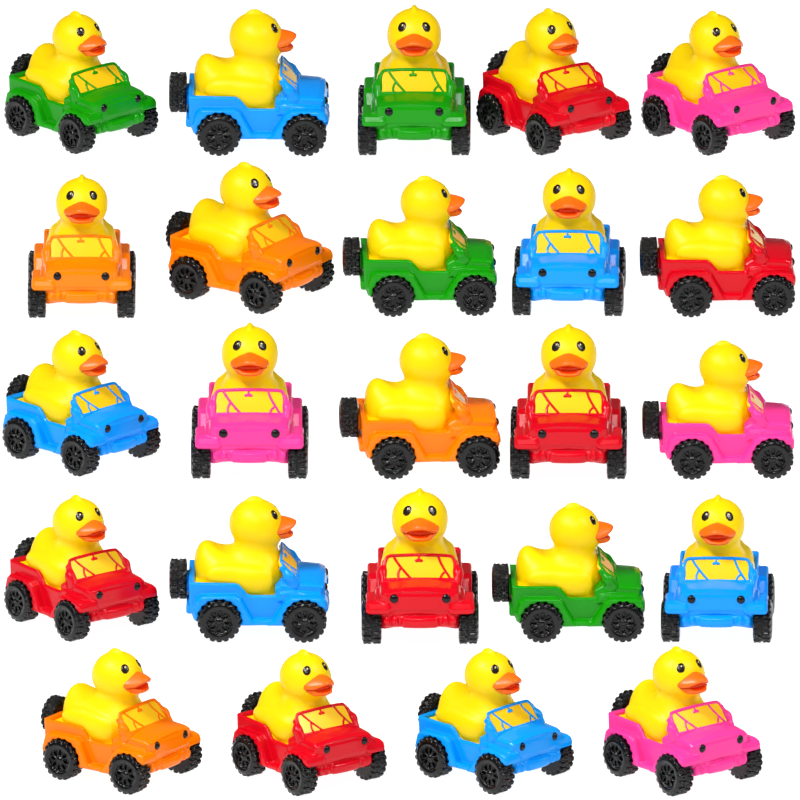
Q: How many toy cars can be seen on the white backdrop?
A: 24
